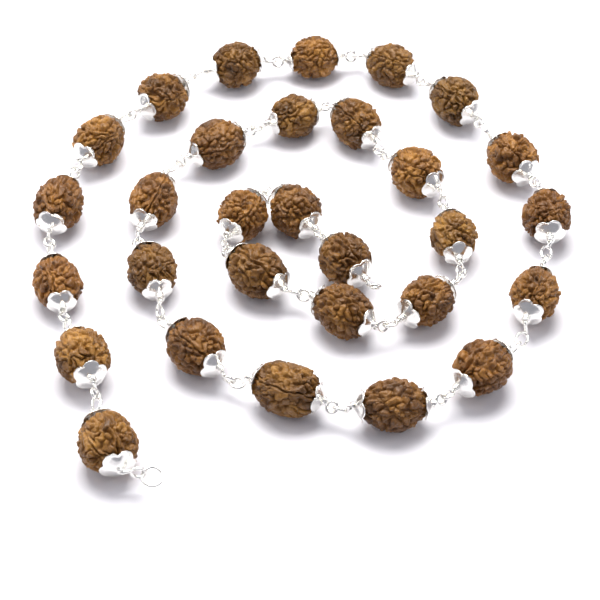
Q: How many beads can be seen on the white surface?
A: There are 30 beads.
